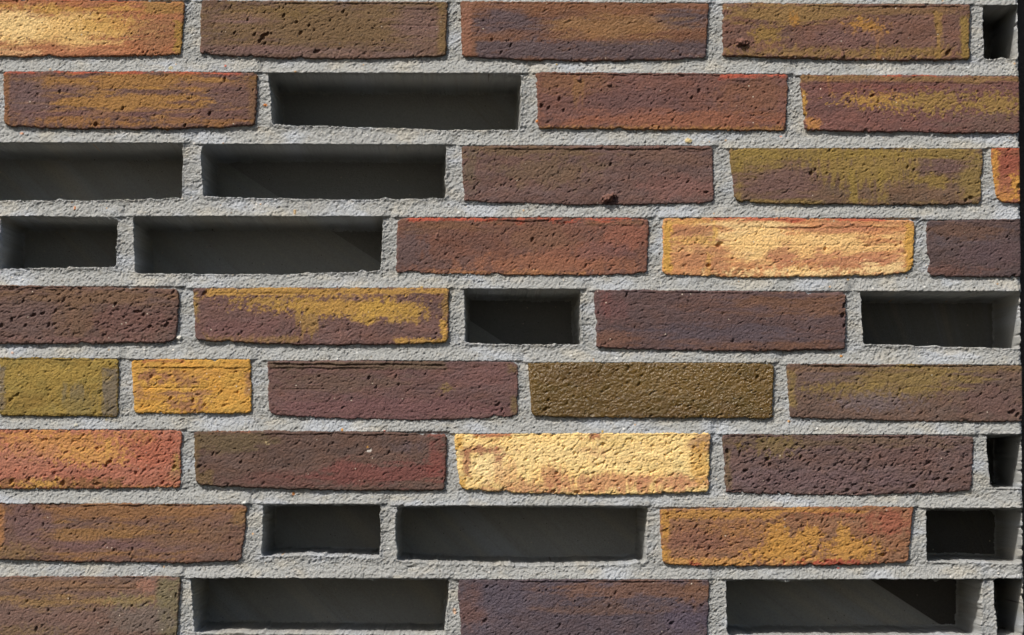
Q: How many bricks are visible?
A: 29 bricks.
